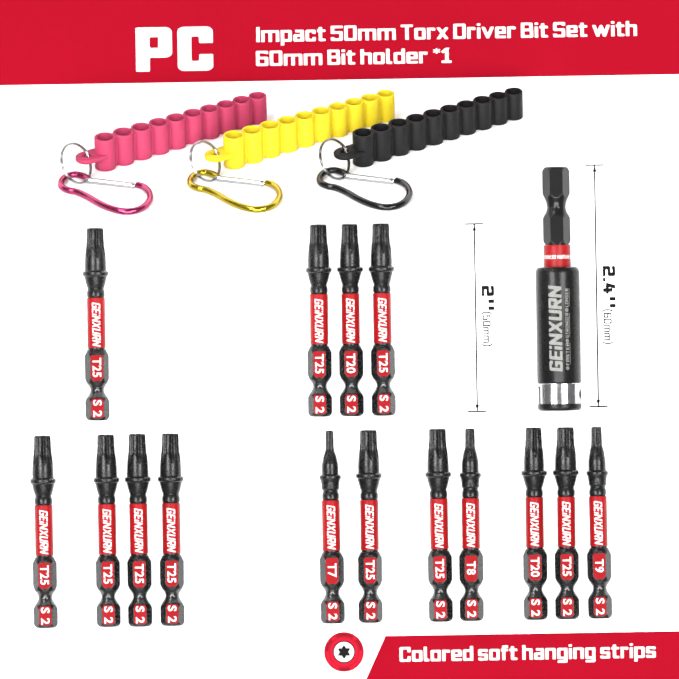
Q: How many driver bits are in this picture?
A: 15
